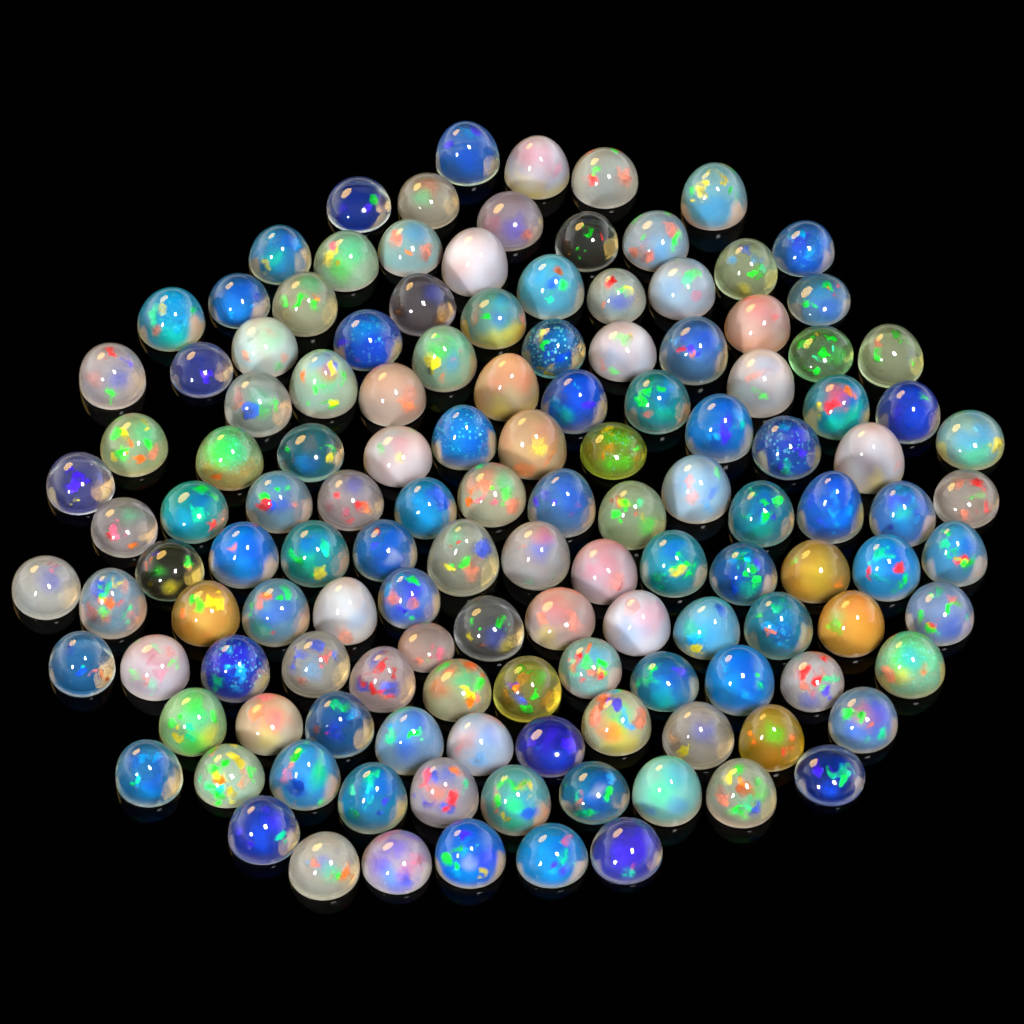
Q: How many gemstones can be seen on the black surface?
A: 133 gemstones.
